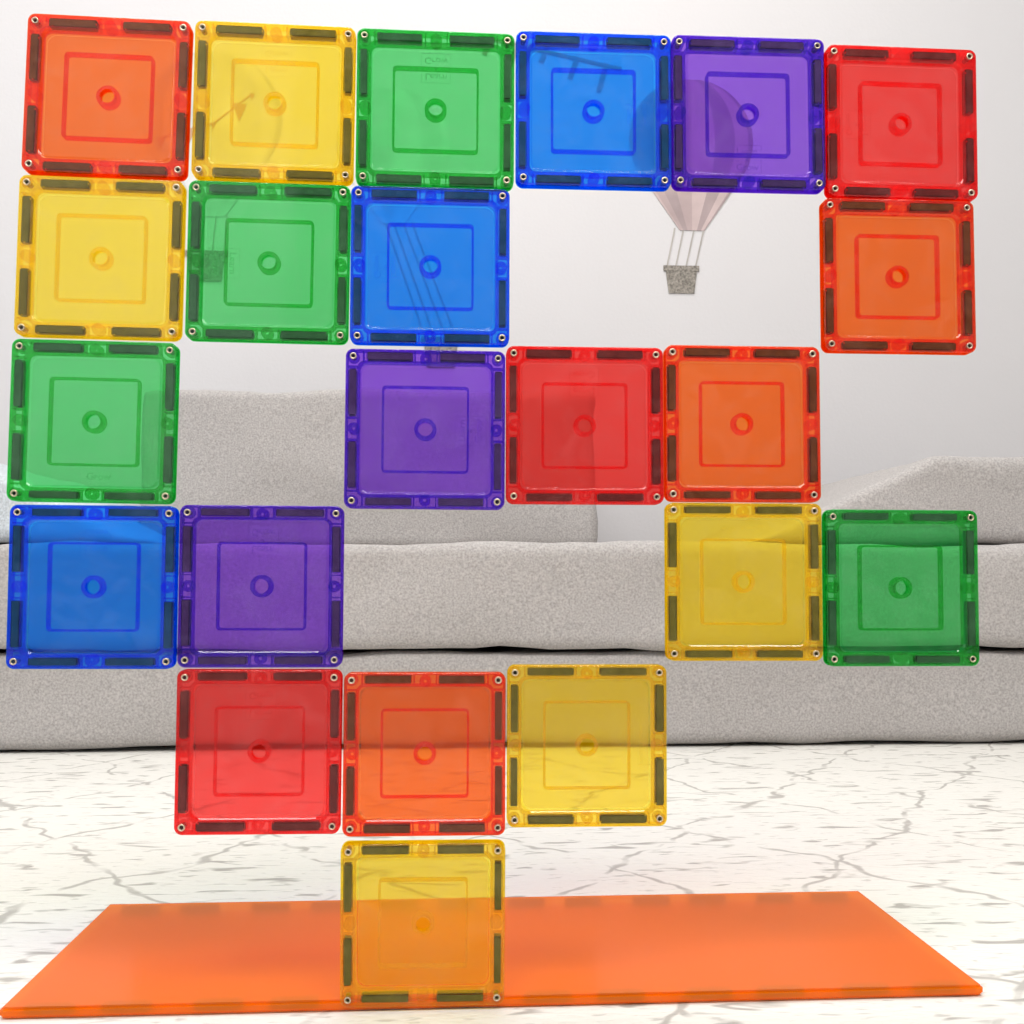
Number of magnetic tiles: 22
